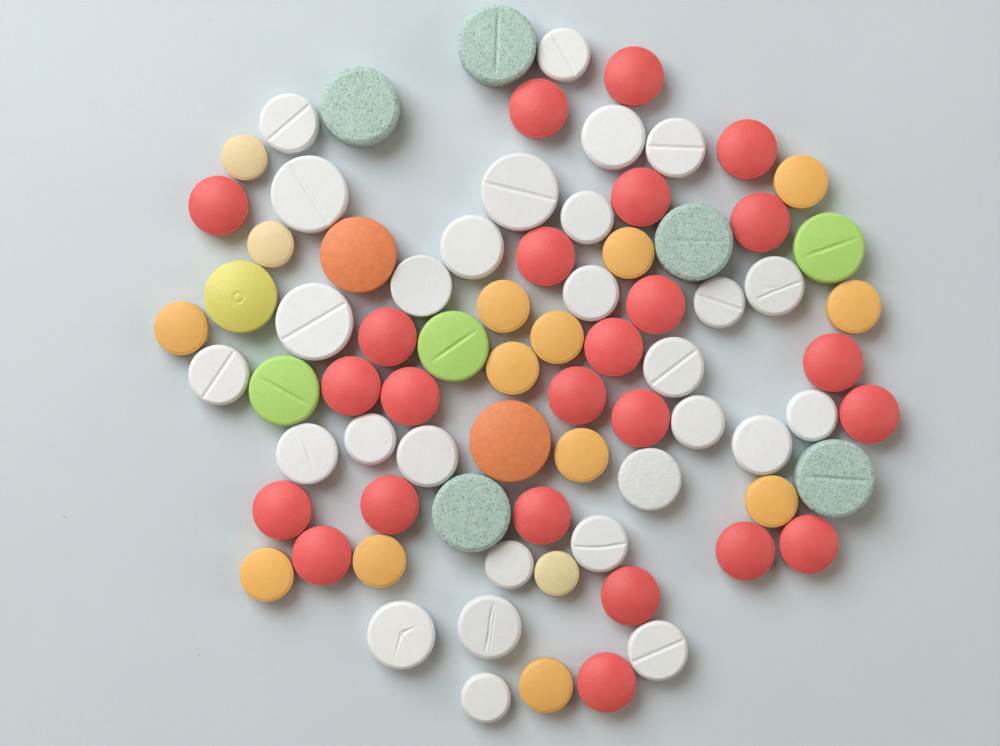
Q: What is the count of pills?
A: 78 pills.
